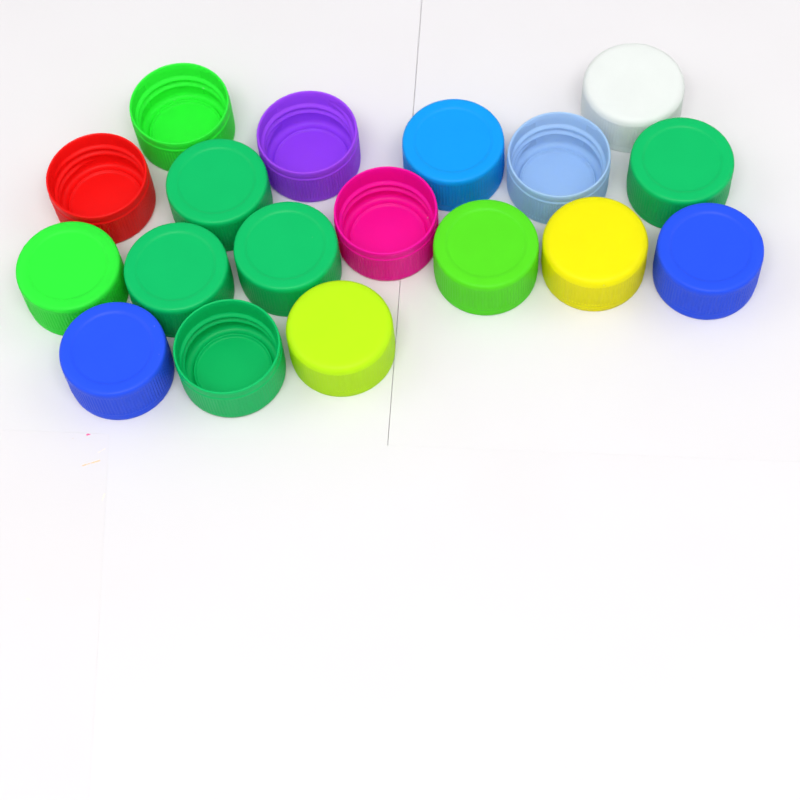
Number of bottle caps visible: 18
